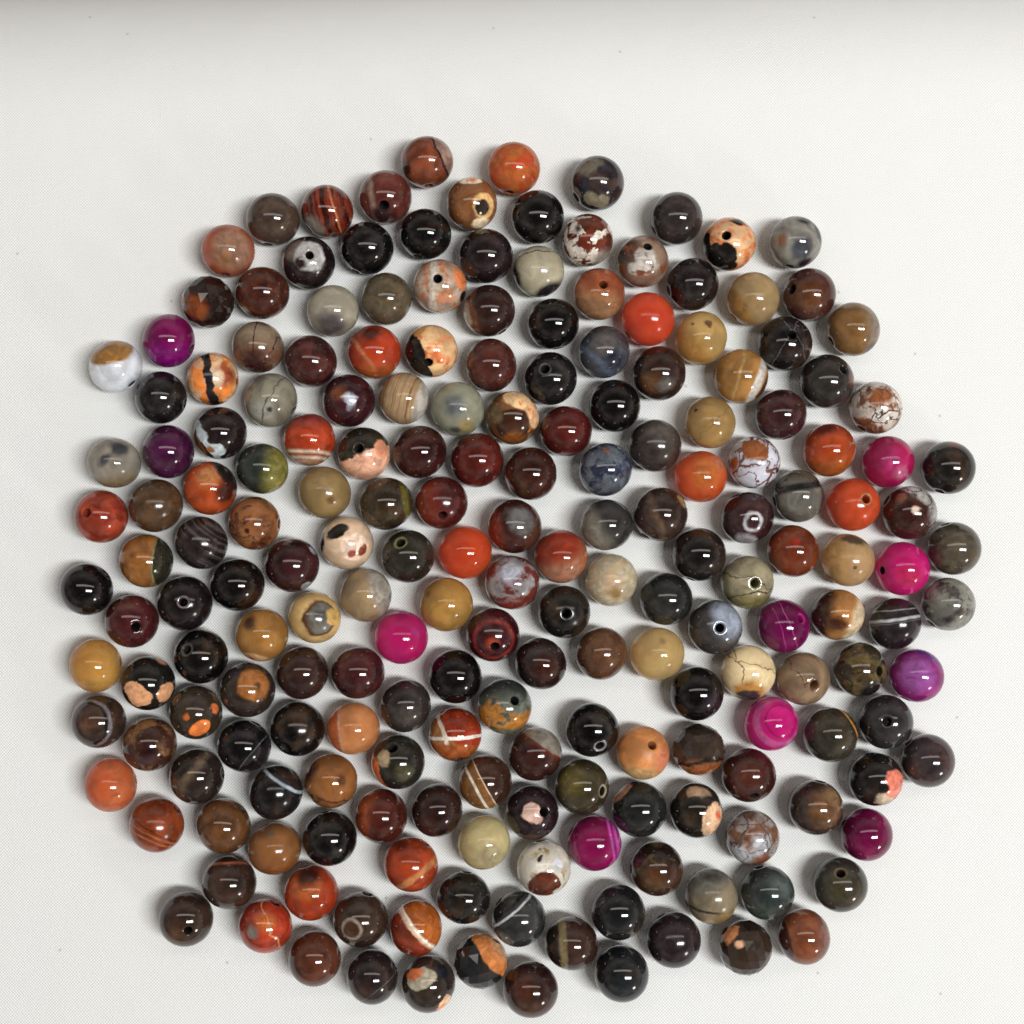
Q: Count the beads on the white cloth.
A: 200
